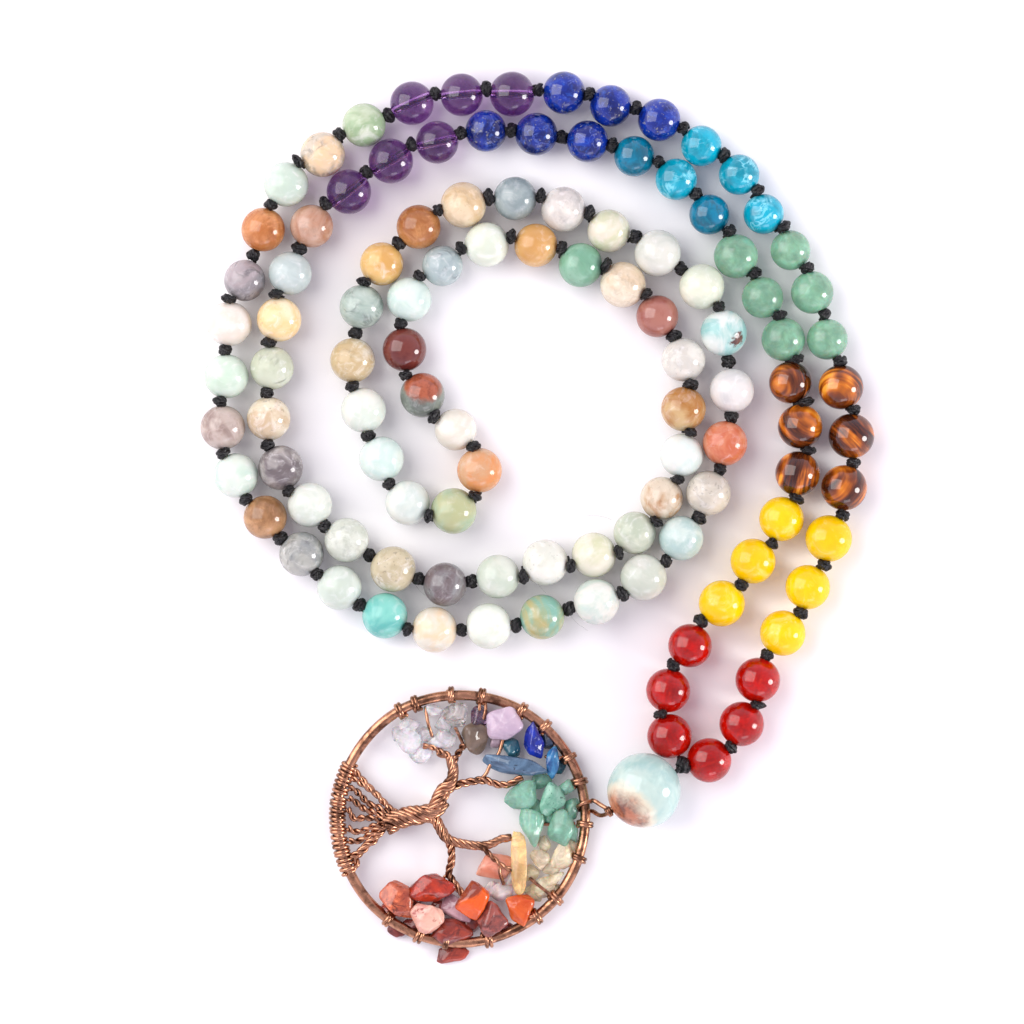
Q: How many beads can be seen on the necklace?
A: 109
